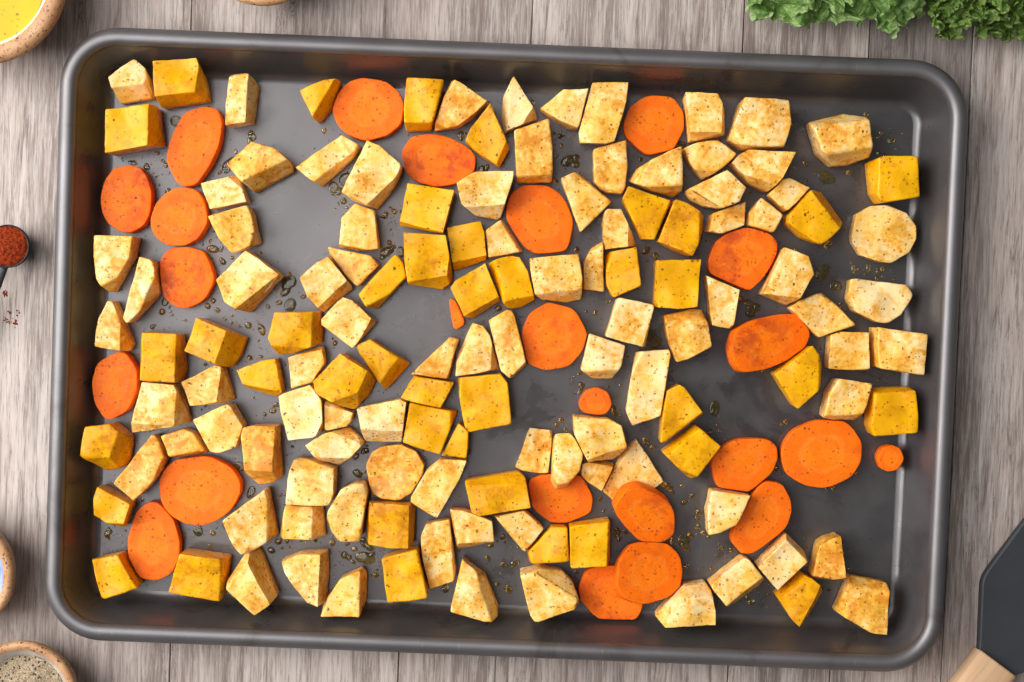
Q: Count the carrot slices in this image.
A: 24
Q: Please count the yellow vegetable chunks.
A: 41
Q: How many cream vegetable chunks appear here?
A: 88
